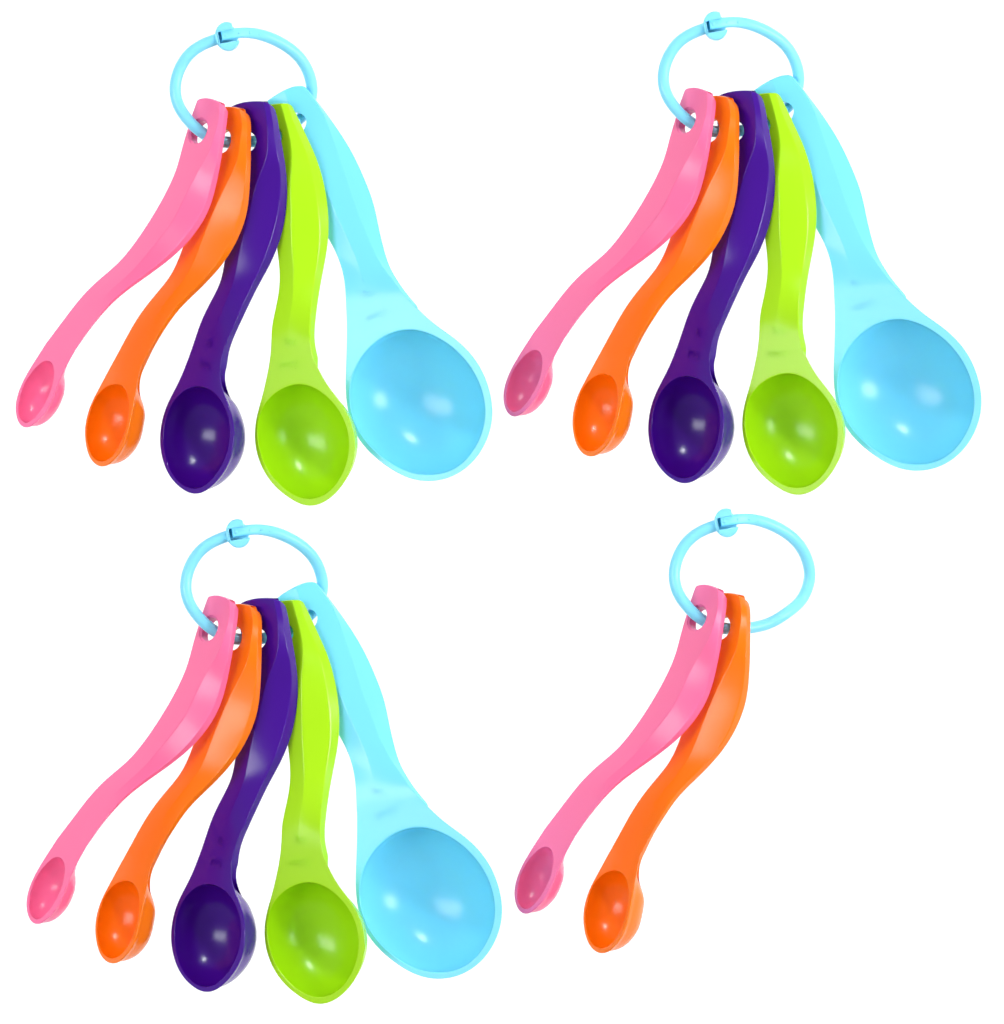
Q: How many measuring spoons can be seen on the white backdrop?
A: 17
